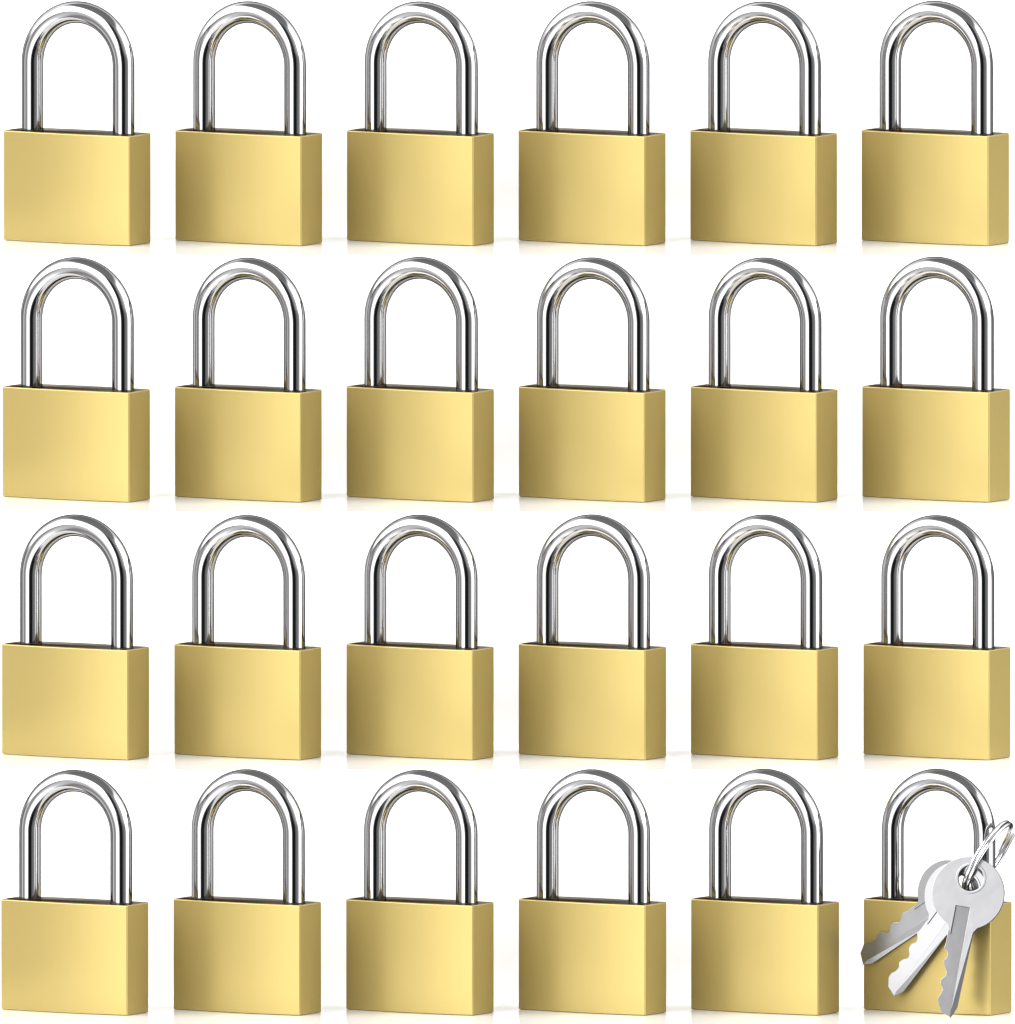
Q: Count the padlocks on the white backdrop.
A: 24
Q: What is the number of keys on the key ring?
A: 3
